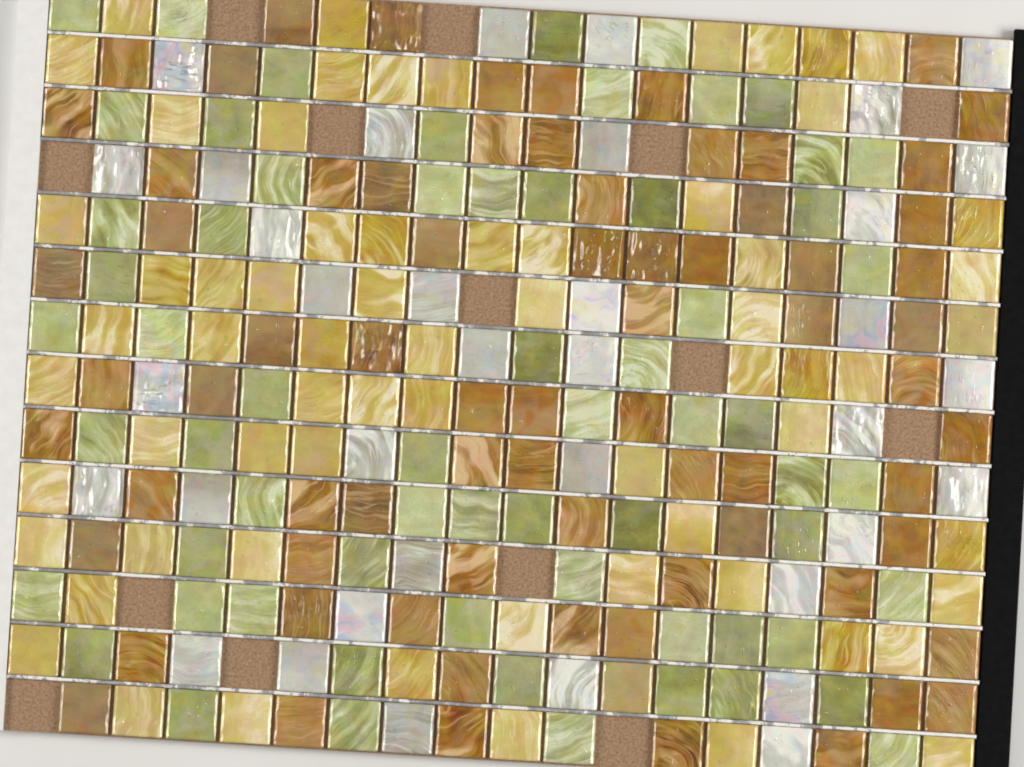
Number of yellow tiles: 66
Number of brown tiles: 72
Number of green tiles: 64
